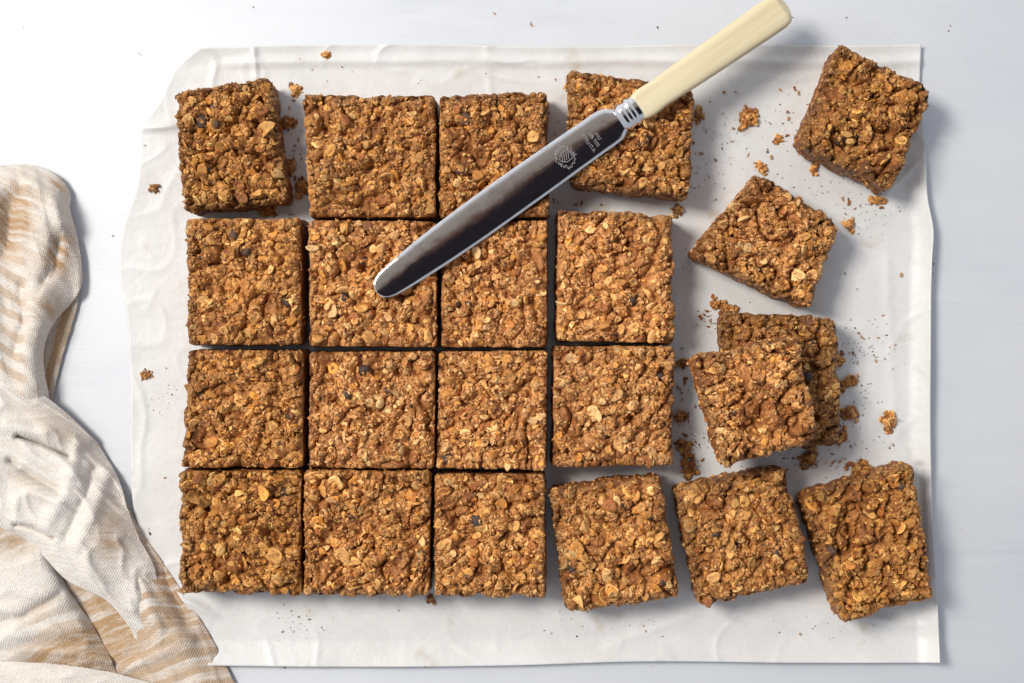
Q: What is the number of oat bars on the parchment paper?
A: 22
